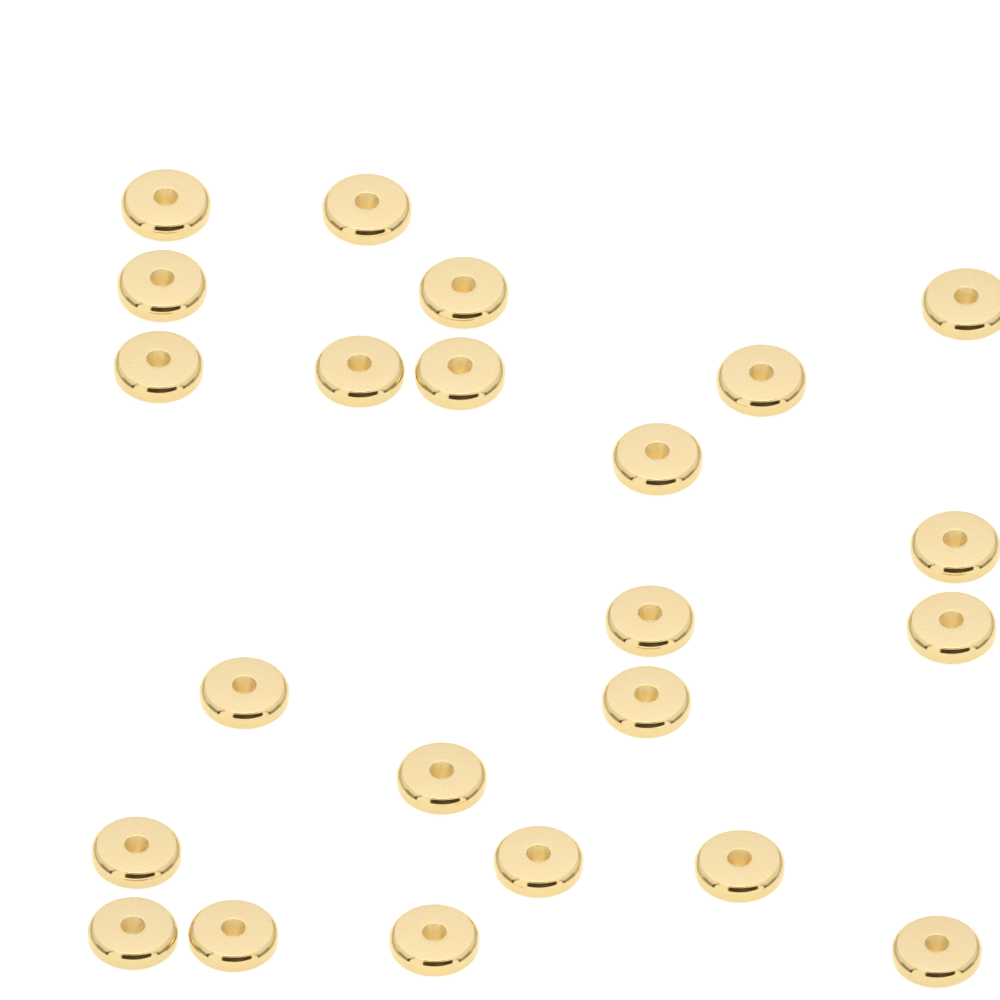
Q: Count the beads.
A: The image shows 23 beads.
